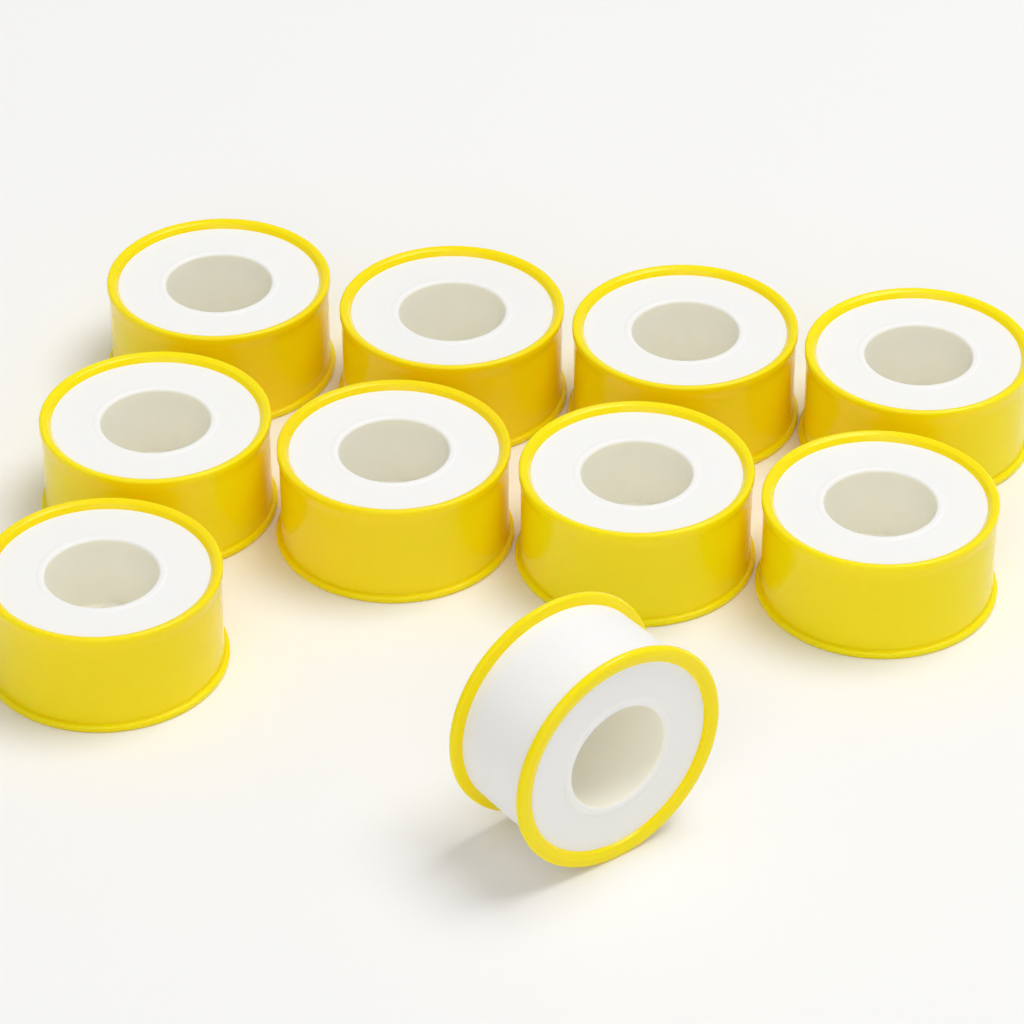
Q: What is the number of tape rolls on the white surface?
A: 10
